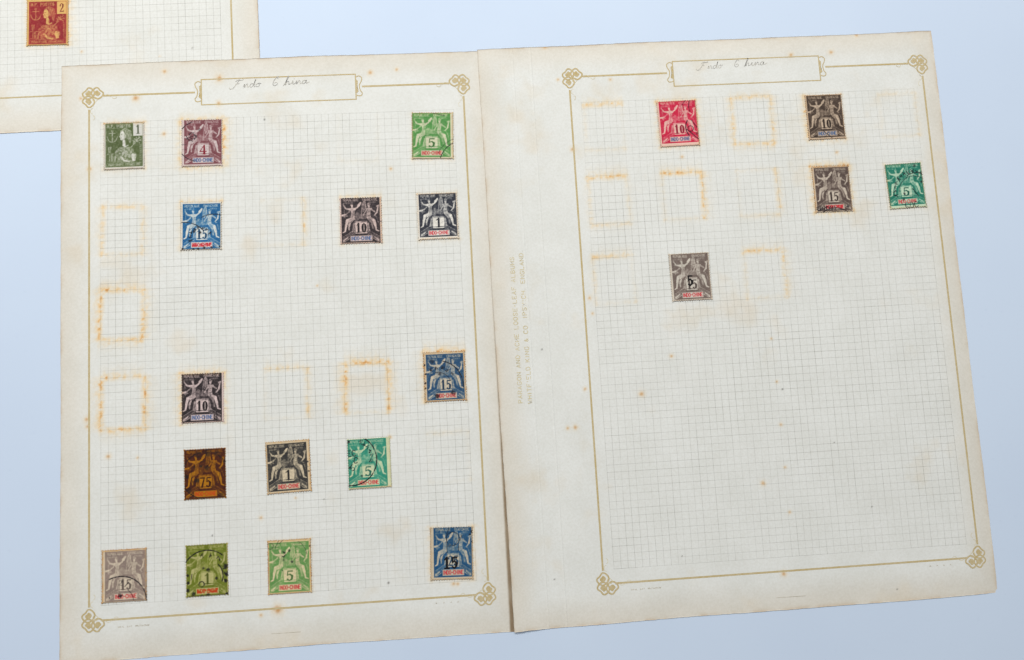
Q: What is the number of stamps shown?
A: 21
